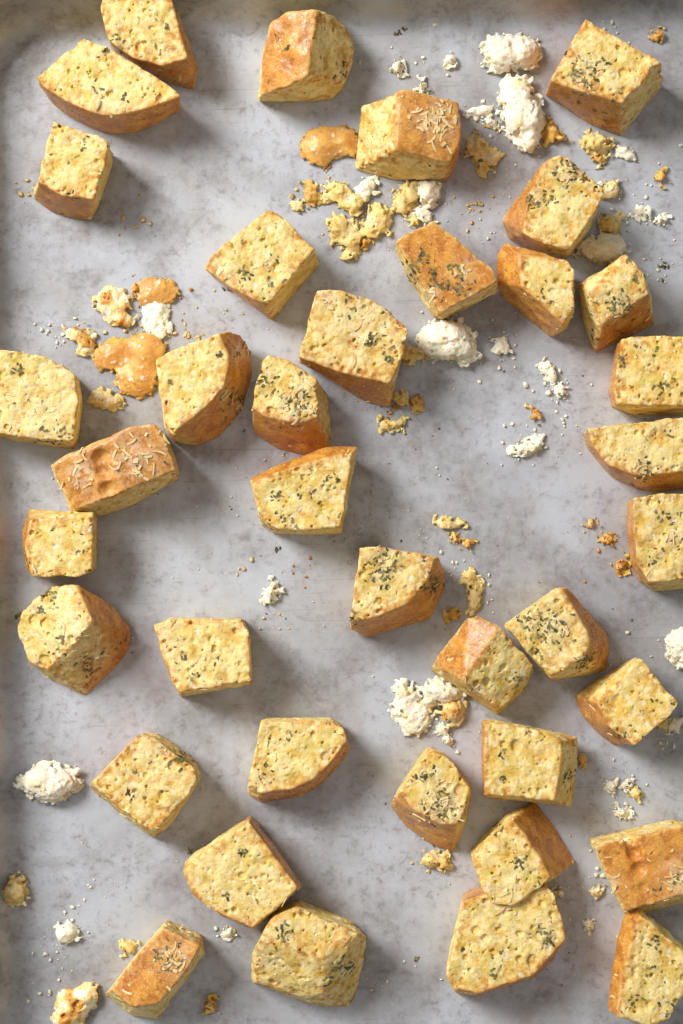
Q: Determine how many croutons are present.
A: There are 38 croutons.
